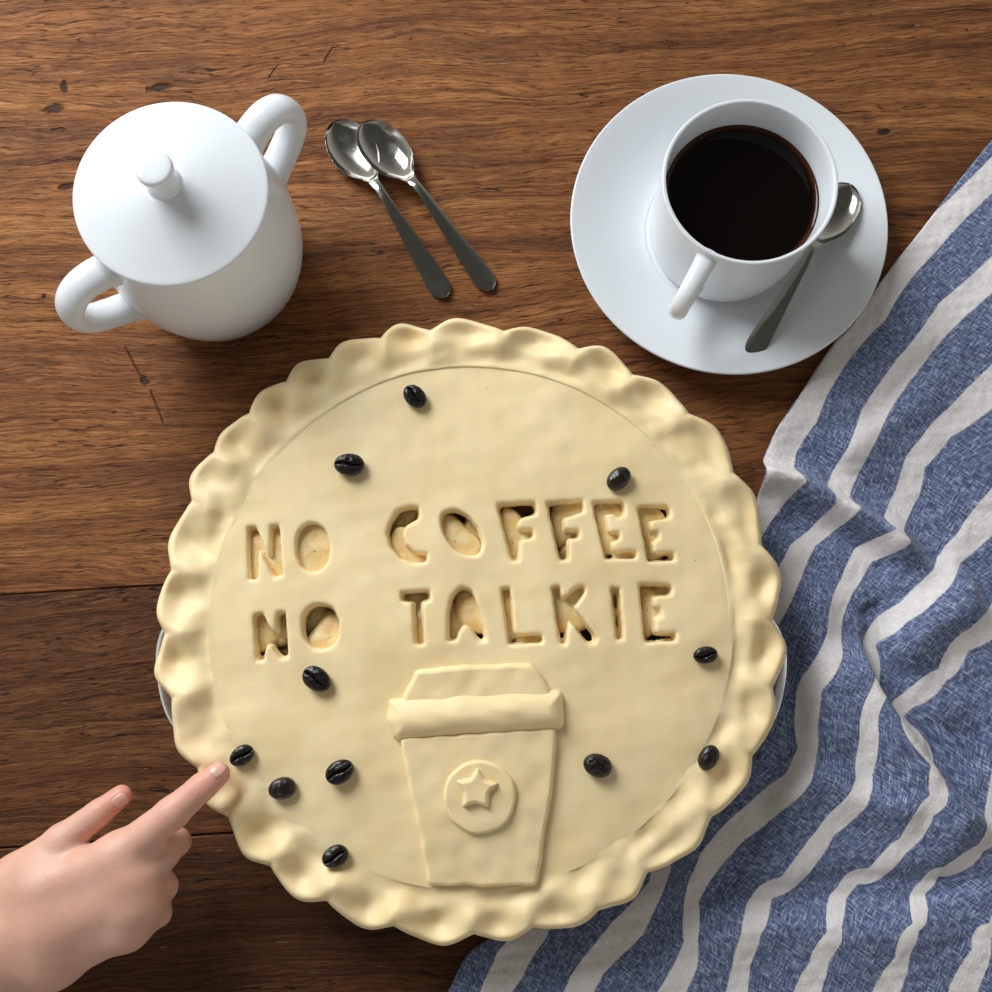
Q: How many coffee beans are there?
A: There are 11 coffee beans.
